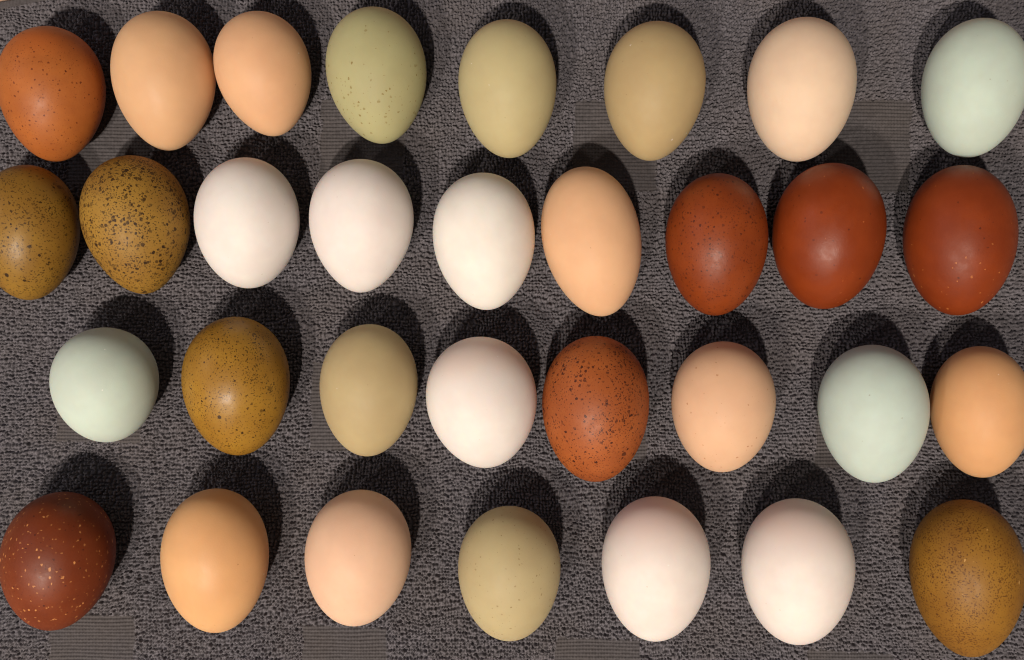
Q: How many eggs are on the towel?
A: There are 32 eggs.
